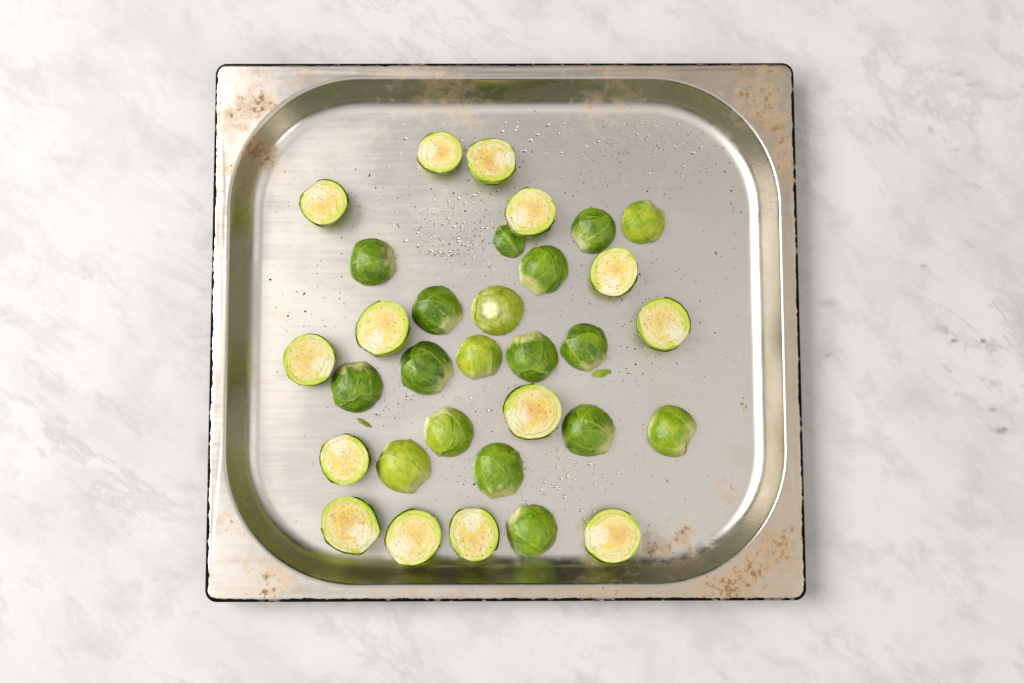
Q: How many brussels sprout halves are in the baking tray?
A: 31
